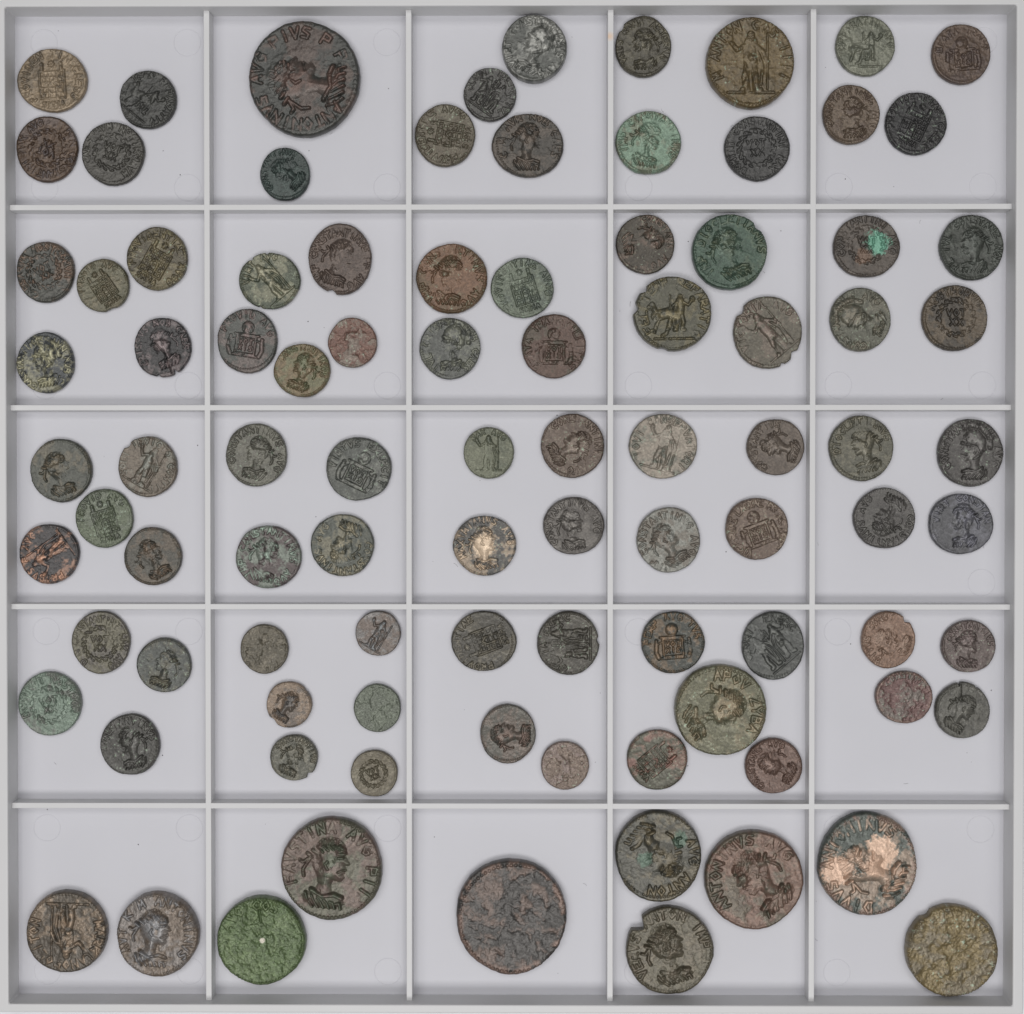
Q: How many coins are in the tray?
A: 94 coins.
